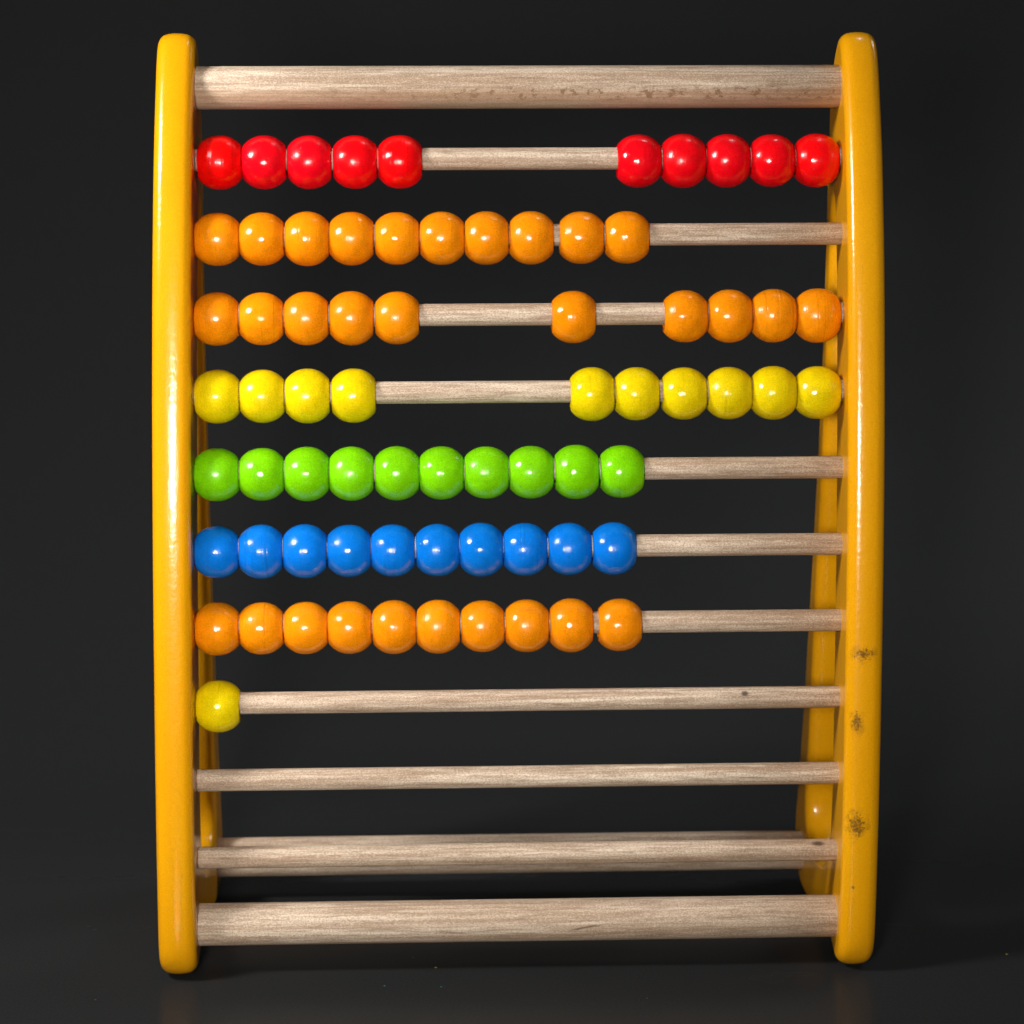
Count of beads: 71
